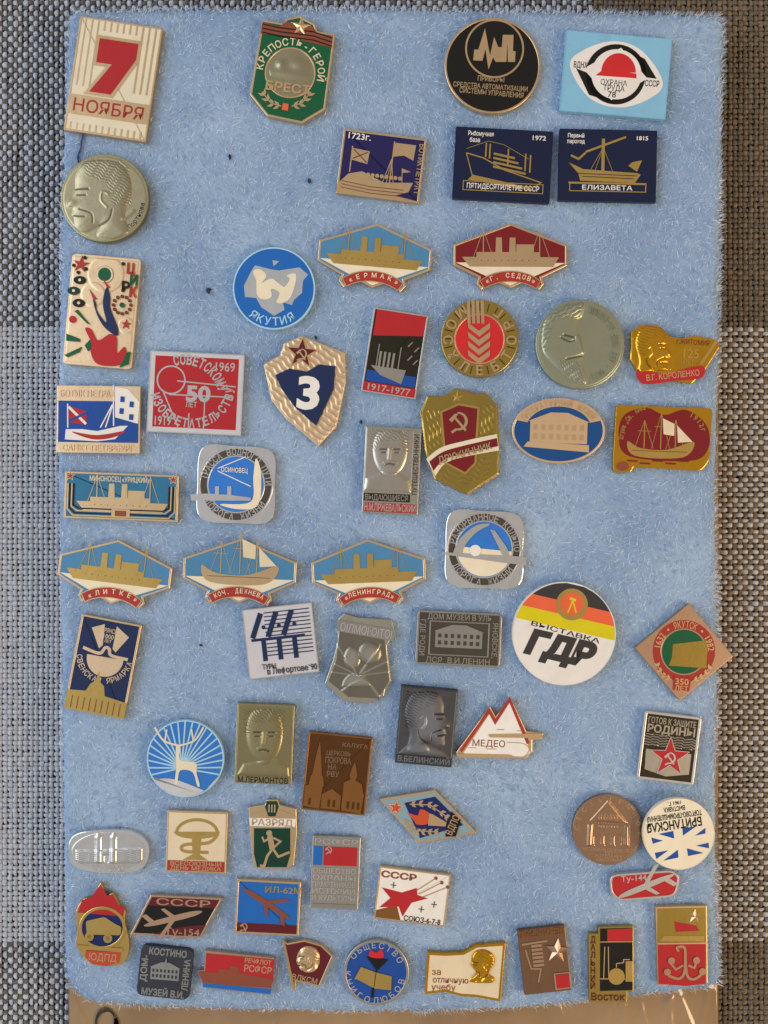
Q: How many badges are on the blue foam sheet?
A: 61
